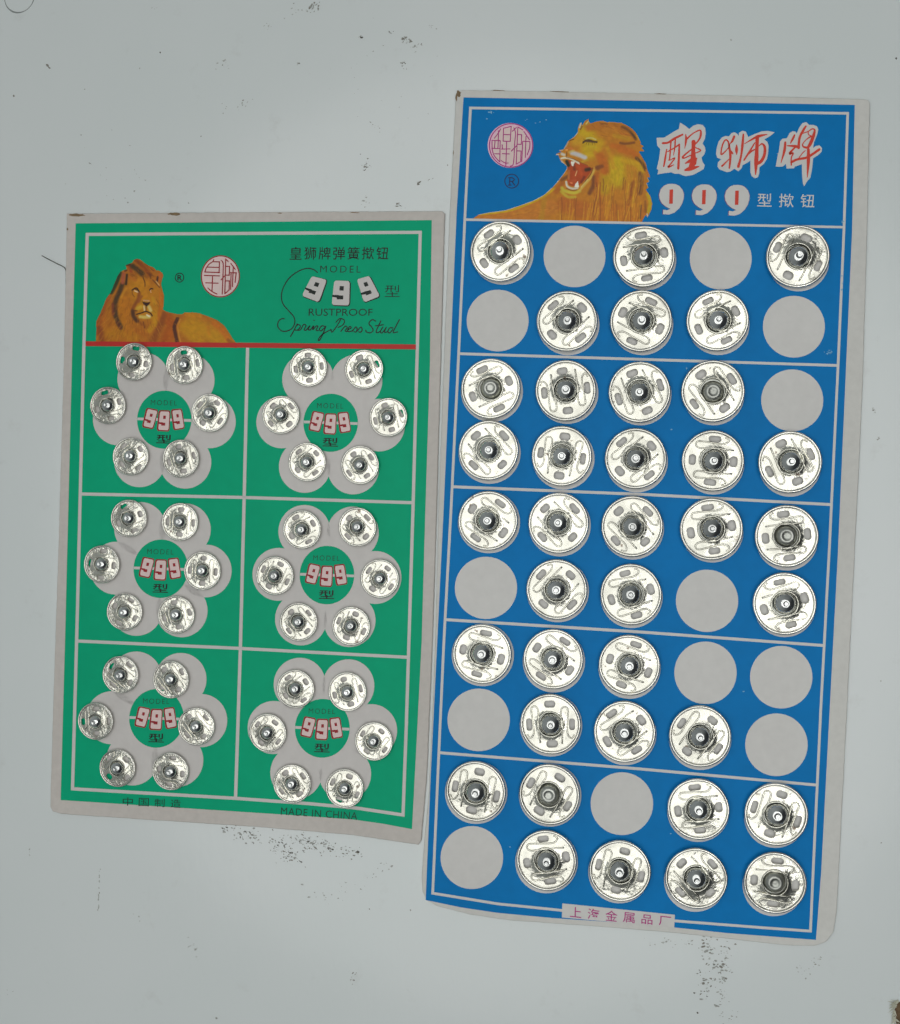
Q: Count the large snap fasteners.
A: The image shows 37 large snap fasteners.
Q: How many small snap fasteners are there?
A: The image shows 36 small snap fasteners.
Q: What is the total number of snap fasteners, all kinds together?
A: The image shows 73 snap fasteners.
